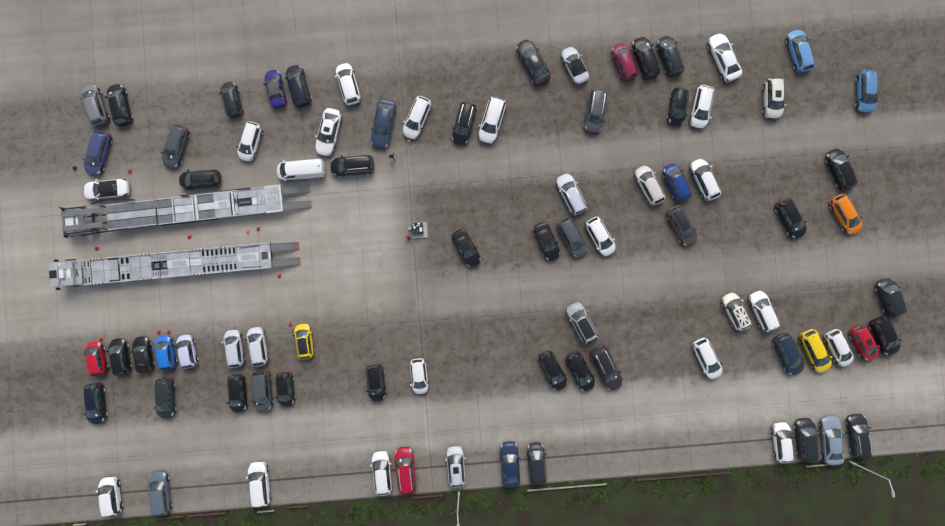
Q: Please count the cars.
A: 81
